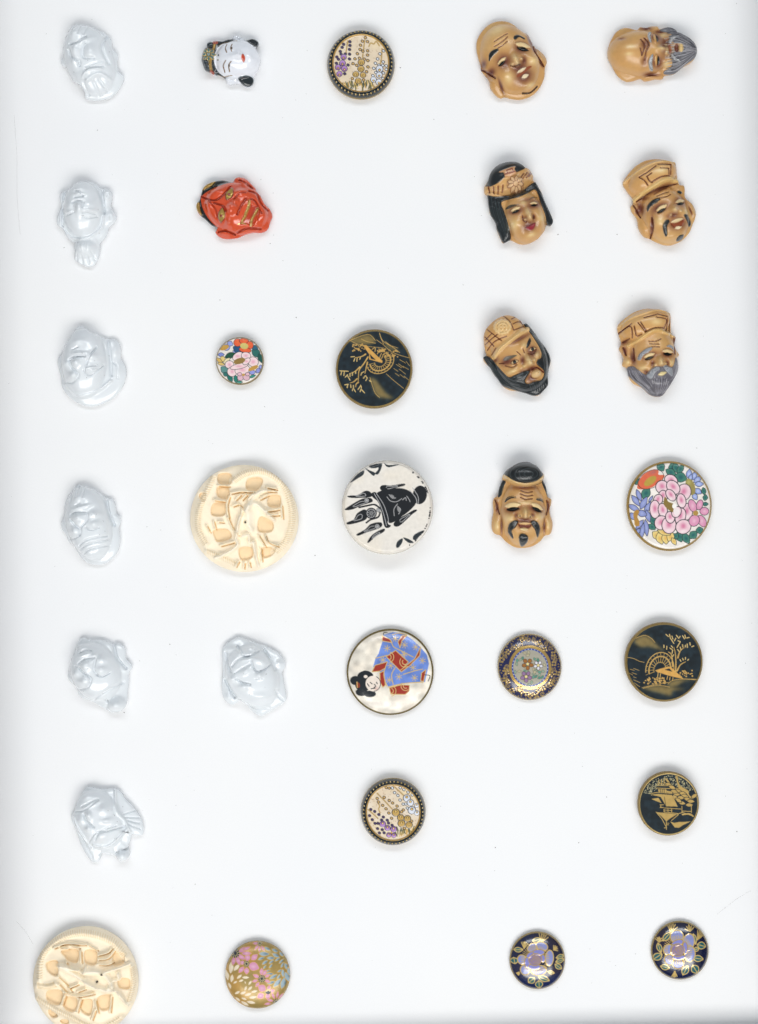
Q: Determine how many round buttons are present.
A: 15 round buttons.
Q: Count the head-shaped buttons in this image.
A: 16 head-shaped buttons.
